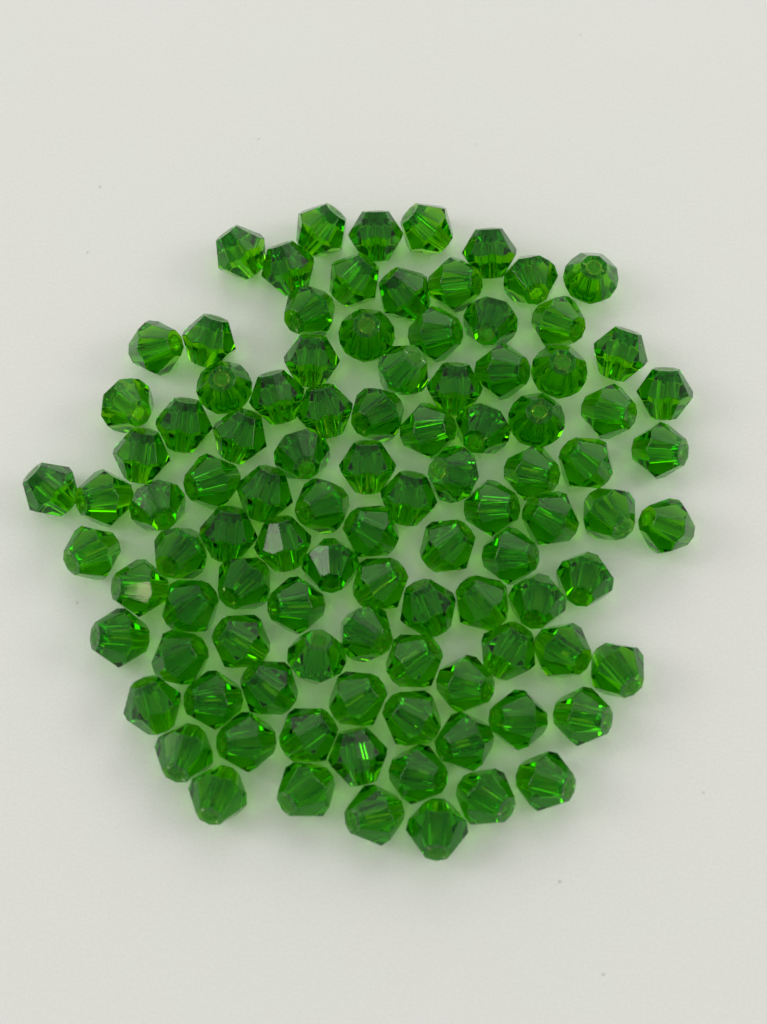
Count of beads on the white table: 100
